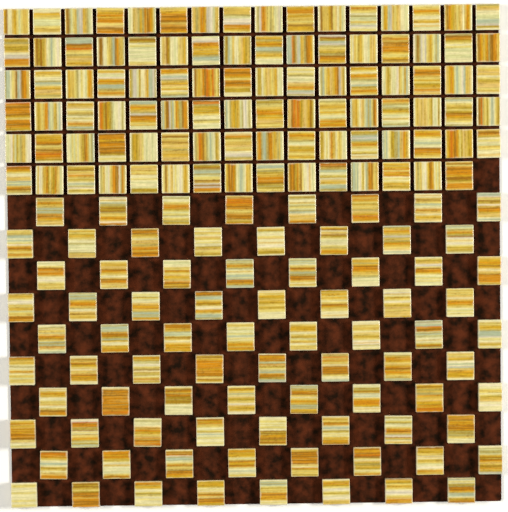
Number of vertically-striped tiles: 47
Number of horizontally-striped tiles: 128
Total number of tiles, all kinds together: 175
